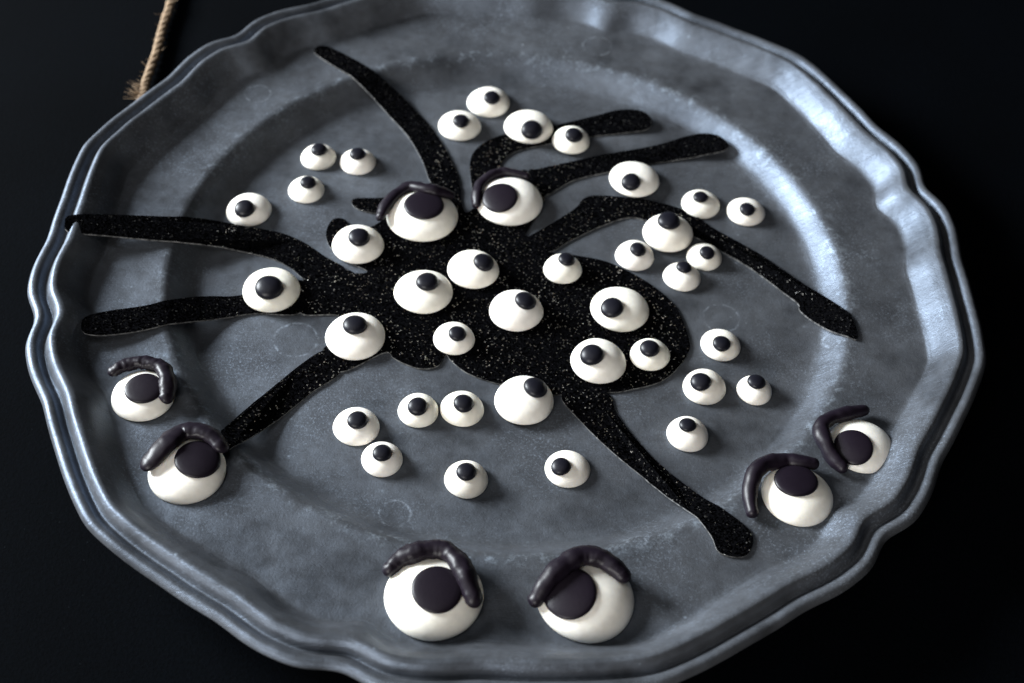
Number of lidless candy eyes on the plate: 37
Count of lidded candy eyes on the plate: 8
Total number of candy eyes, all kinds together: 45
